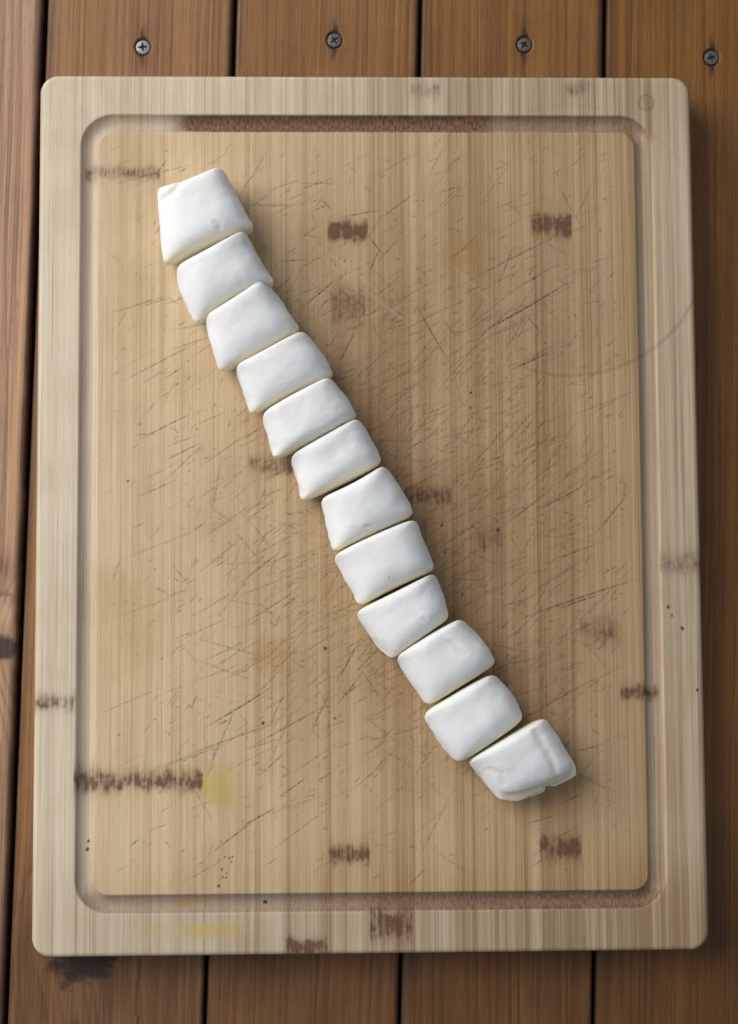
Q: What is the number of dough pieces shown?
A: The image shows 12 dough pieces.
